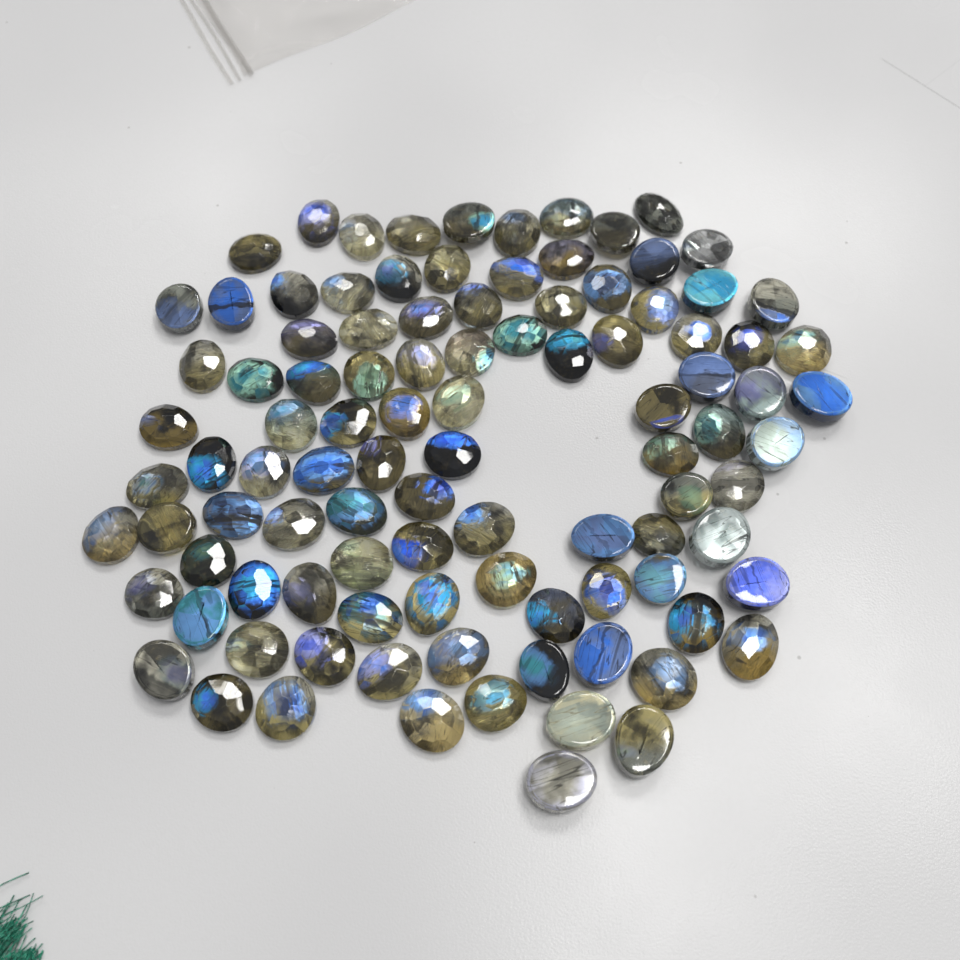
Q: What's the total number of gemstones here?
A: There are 101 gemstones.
